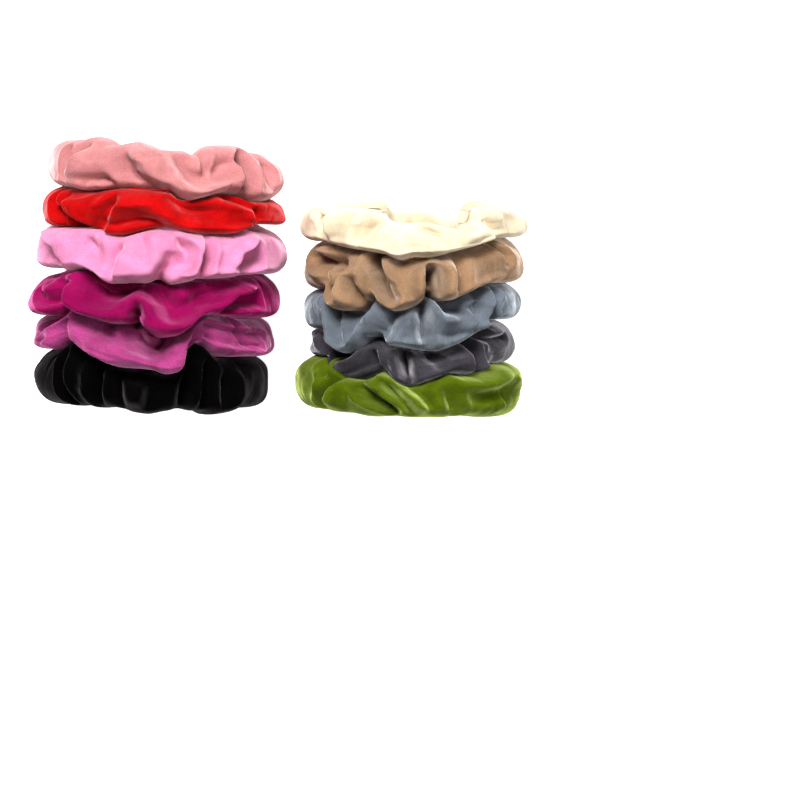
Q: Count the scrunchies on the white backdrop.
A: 11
